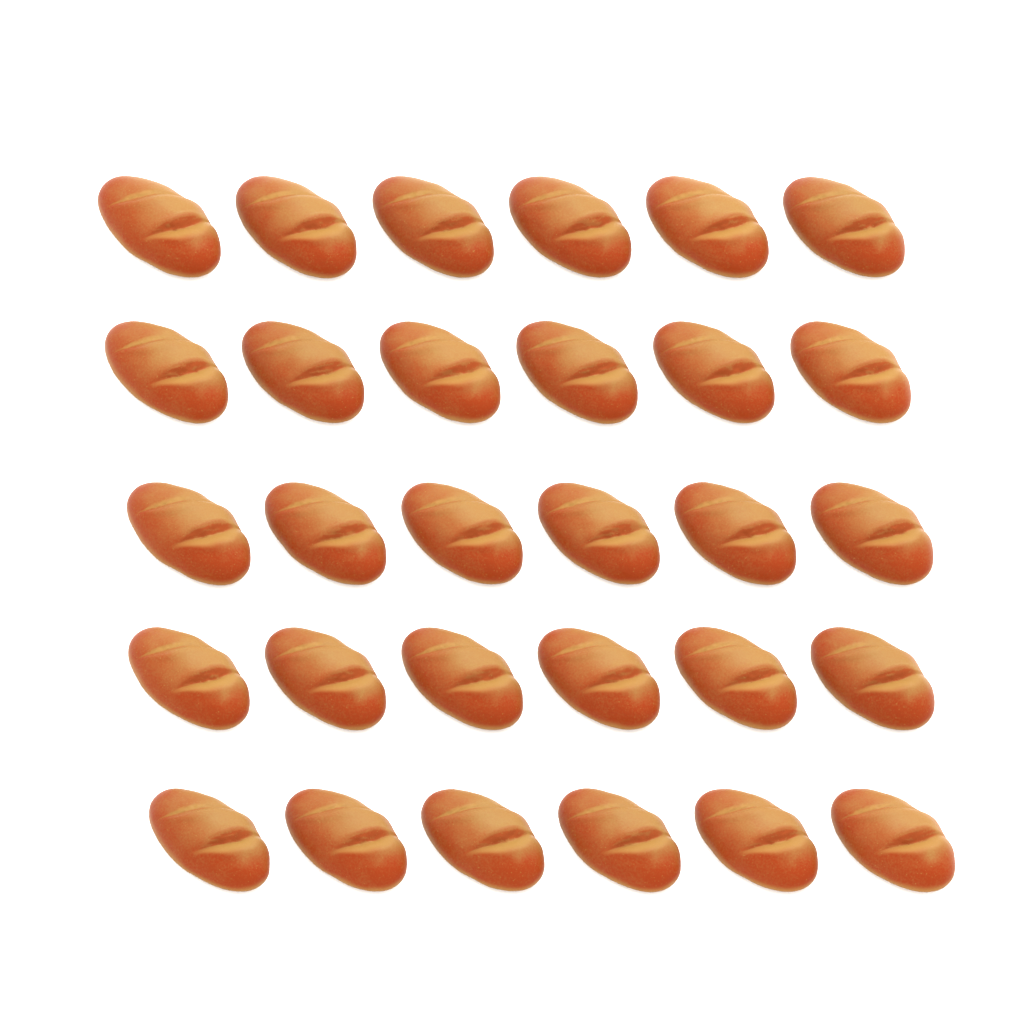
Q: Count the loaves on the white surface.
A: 30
